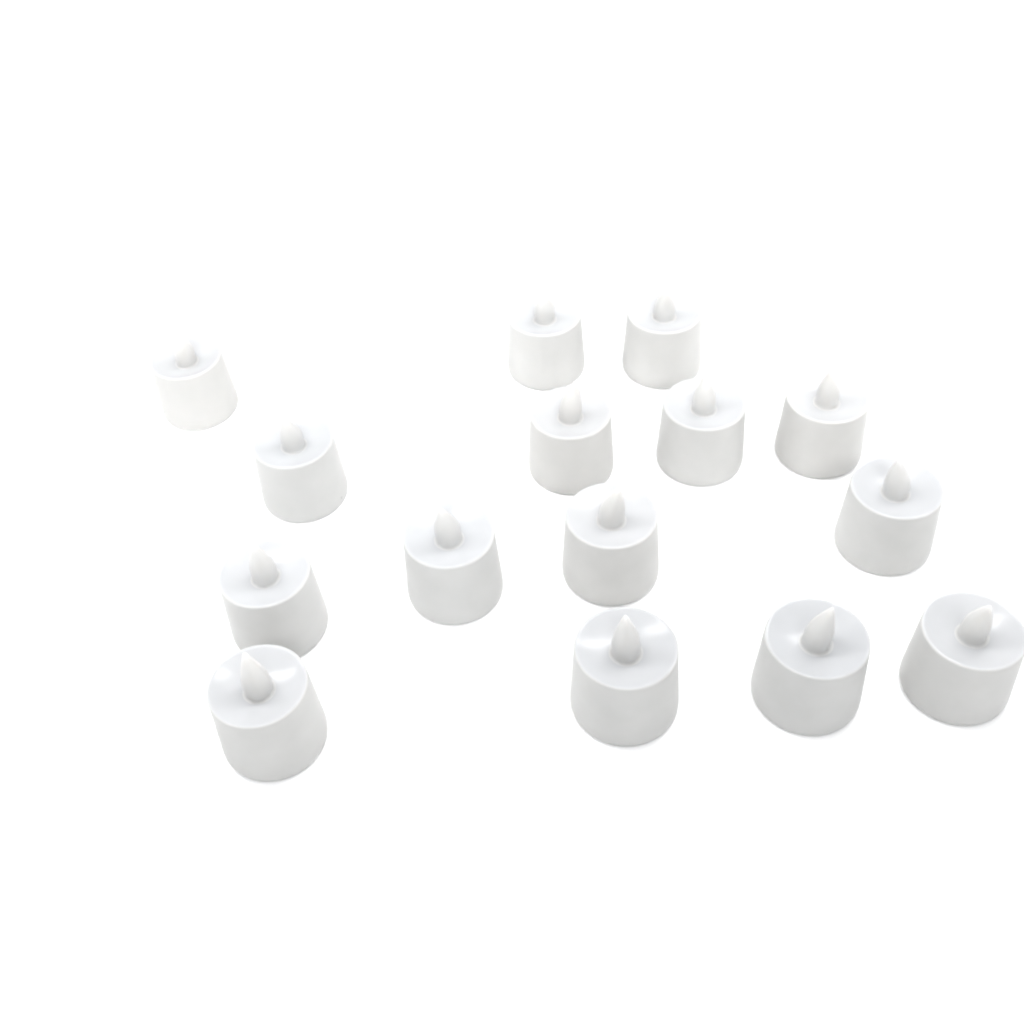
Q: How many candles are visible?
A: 15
